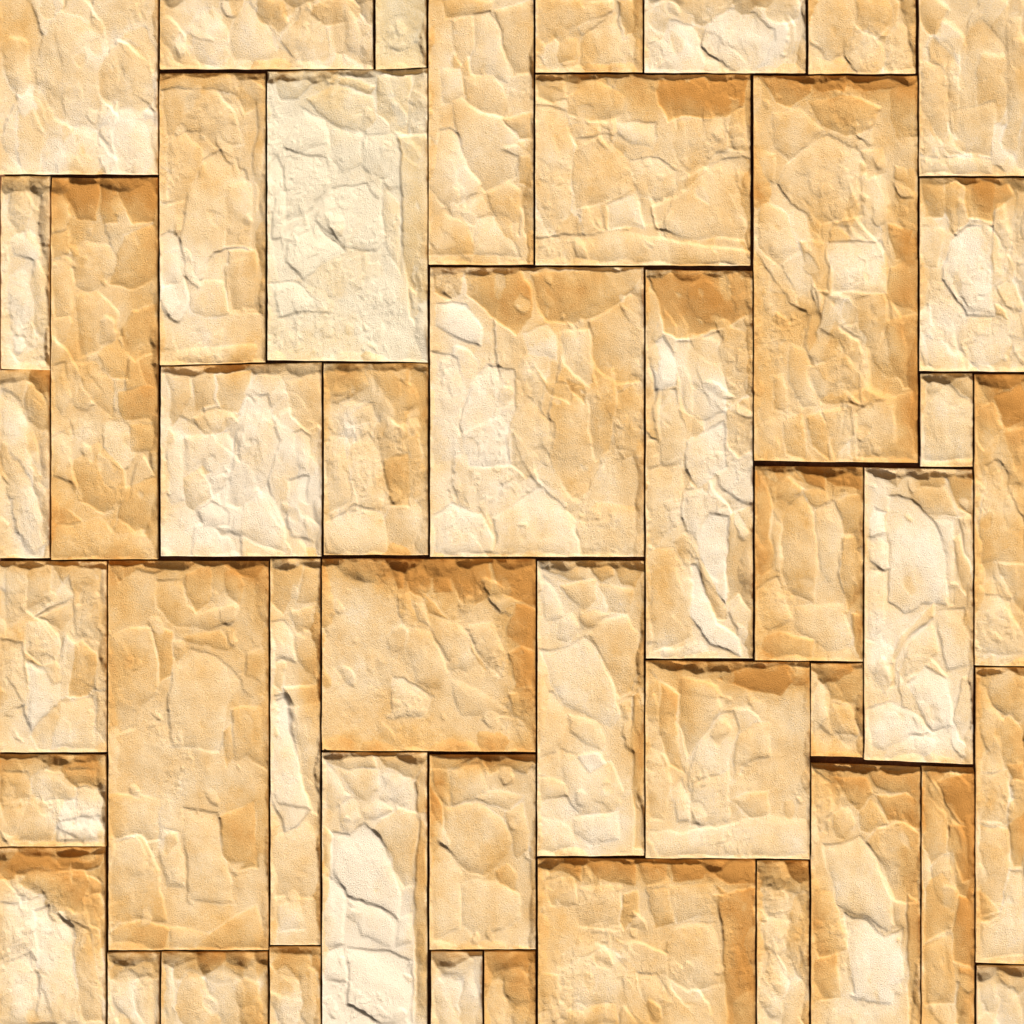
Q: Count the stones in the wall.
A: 46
